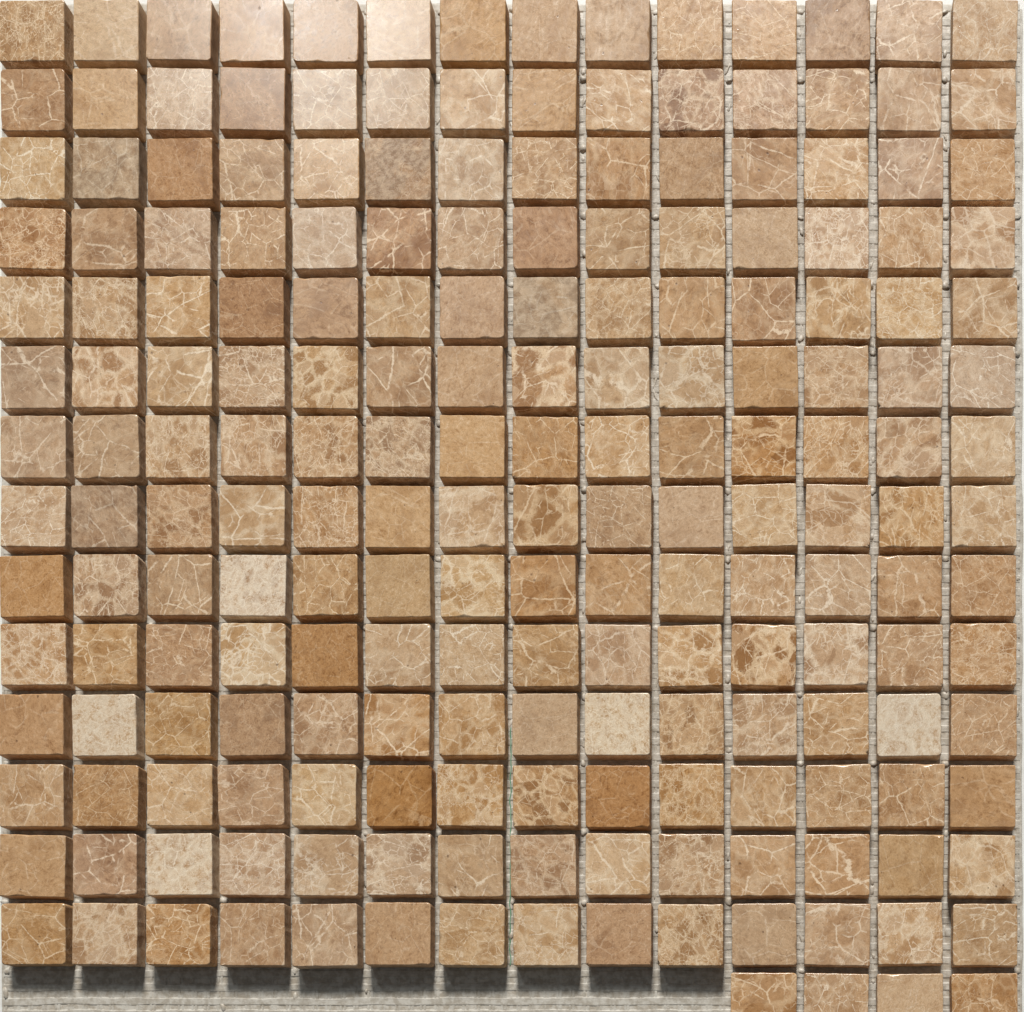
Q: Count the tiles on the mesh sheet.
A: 200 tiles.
